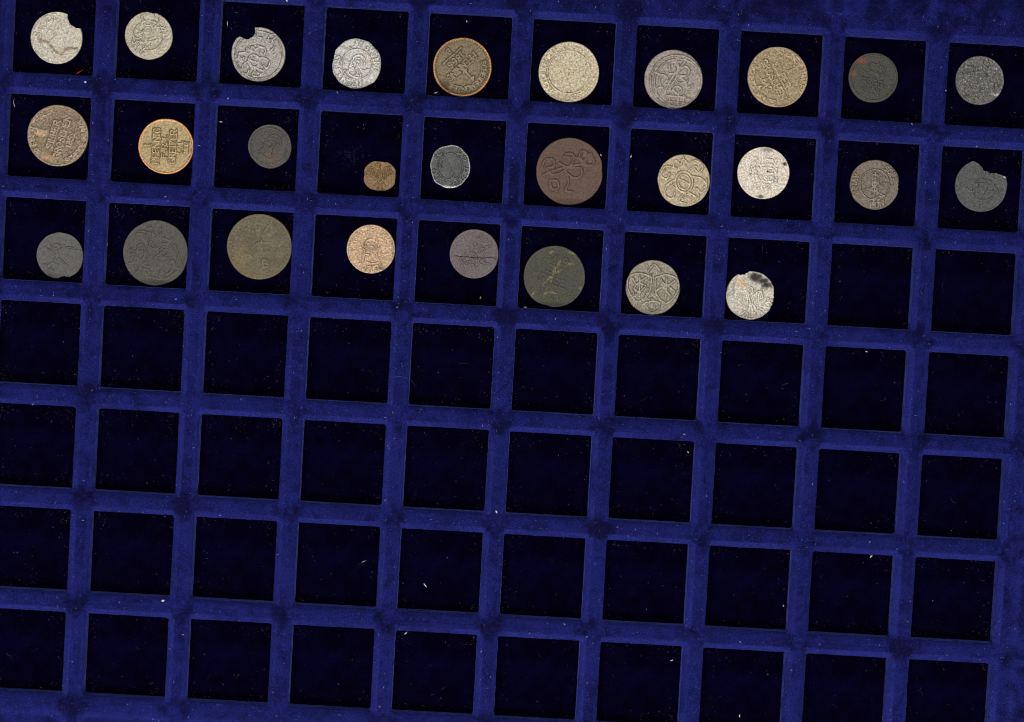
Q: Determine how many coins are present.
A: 28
